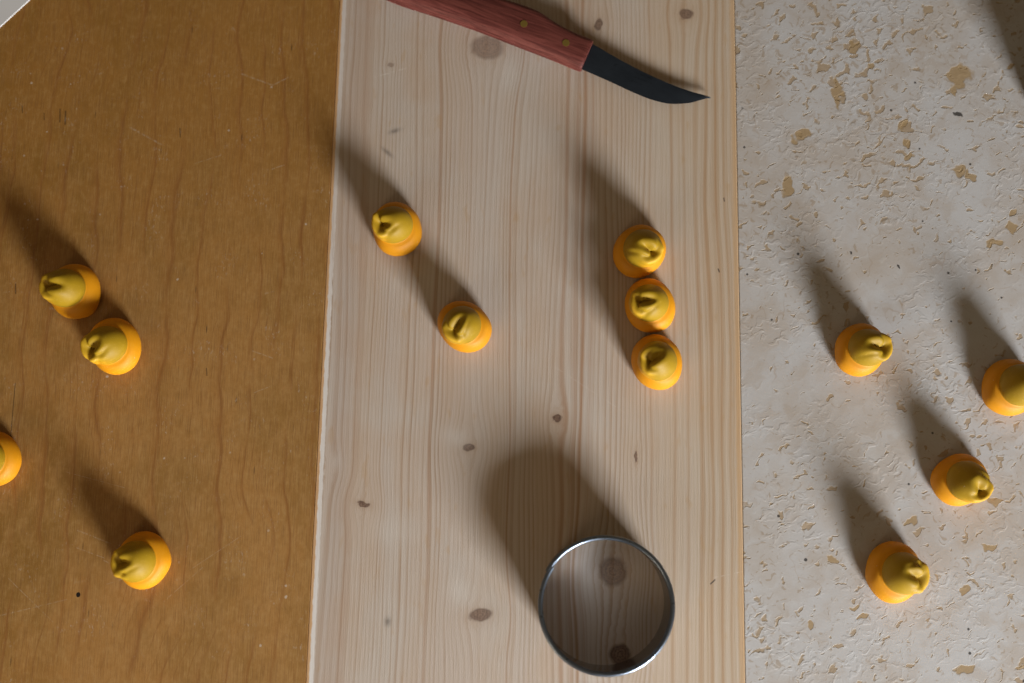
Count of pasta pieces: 13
